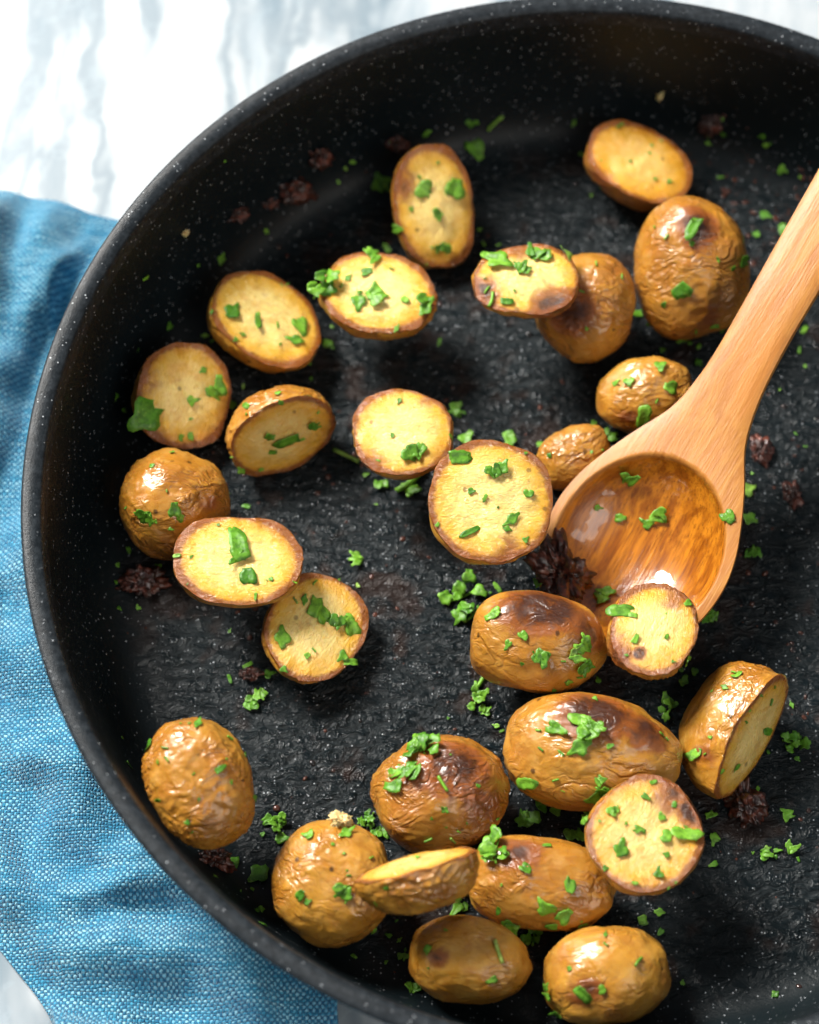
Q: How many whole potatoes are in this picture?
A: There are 13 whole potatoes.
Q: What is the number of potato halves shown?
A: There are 15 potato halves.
